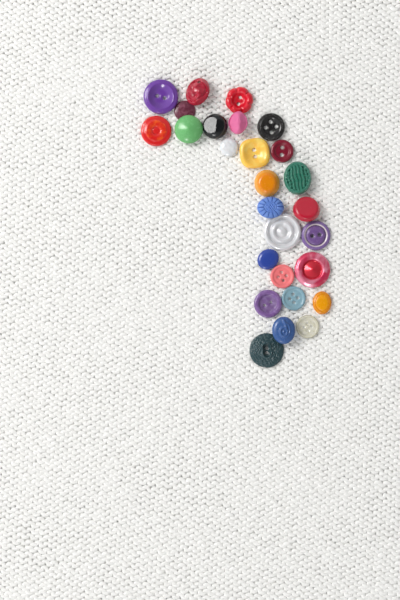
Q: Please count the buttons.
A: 27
